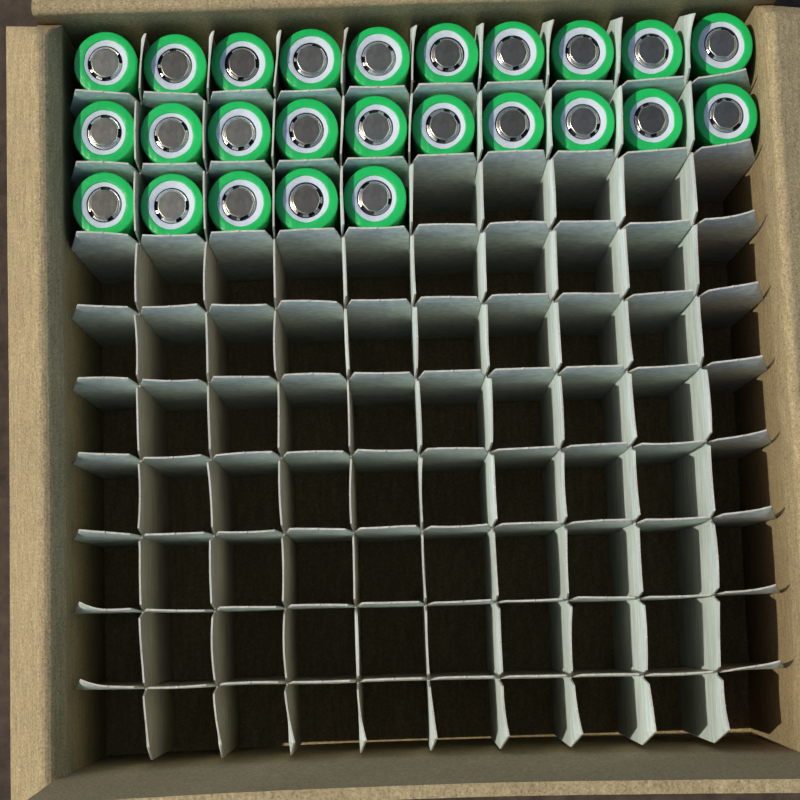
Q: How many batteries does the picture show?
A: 25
